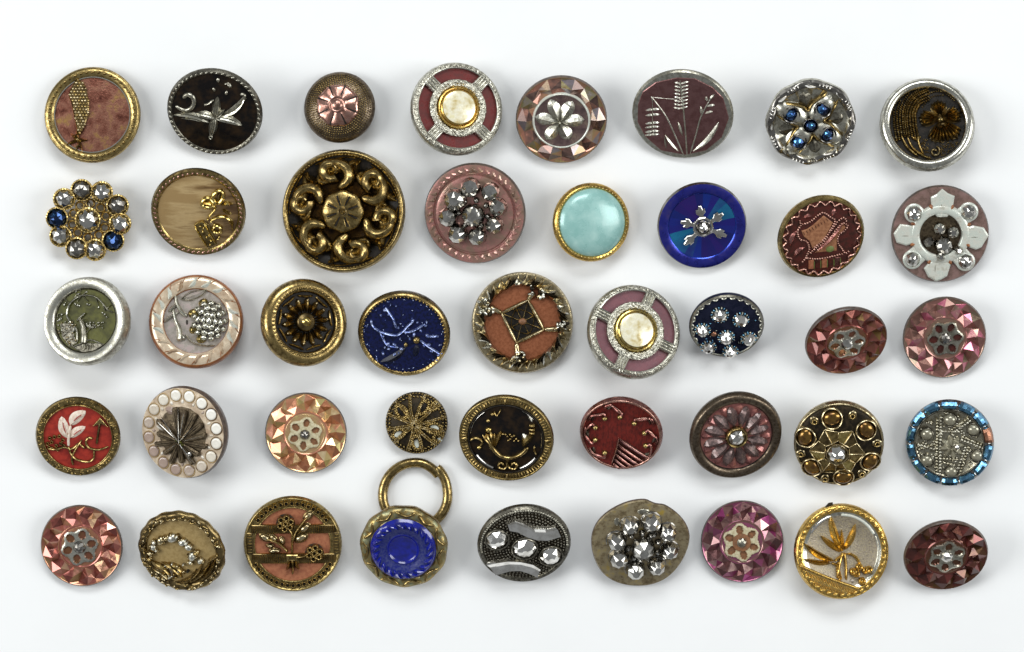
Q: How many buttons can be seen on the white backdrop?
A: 43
